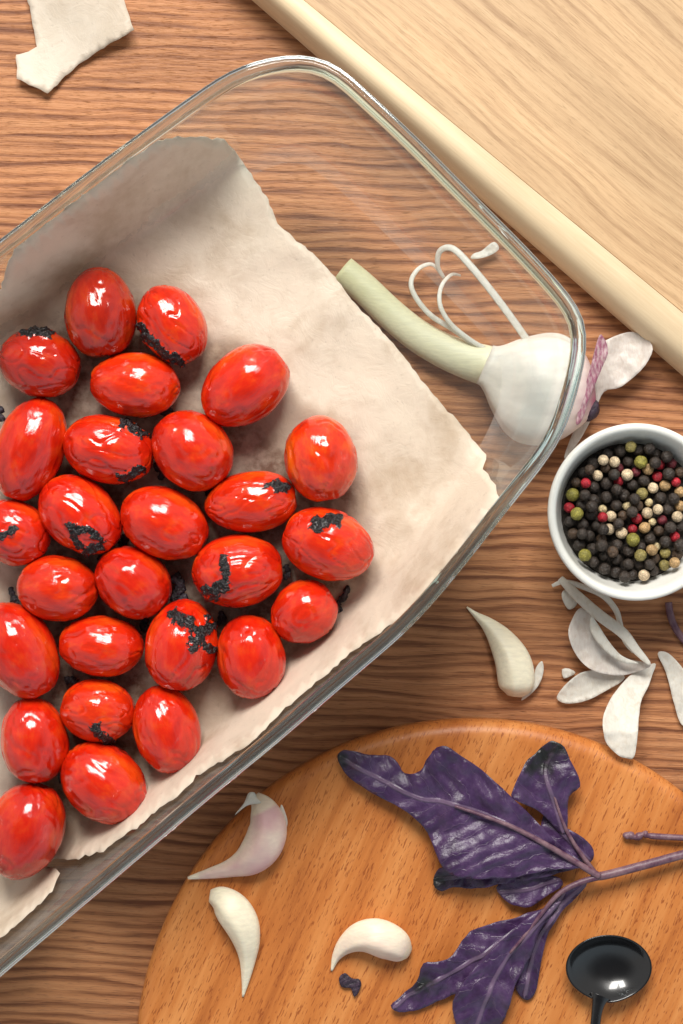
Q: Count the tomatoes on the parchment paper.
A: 27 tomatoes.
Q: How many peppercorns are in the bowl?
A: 119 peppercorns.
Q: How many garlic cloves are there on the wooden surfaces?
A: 4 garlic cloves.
